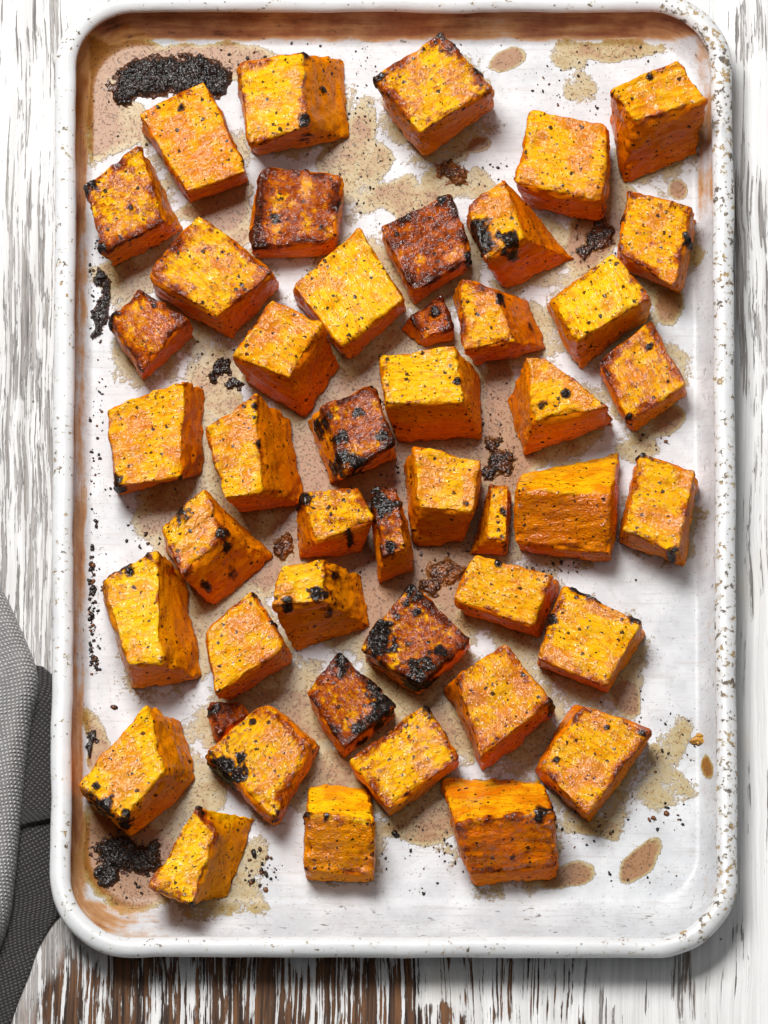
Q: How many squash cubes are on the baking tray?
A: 46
